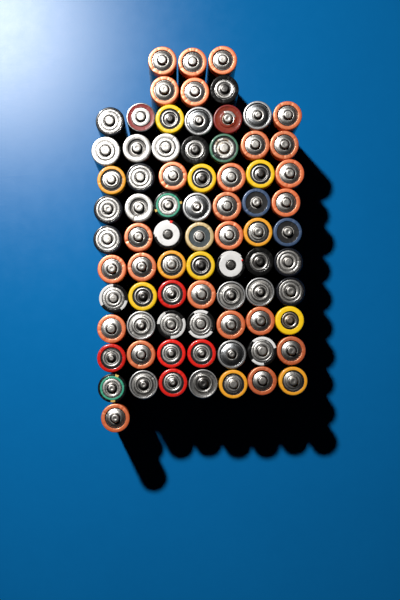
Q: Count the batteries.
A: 77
